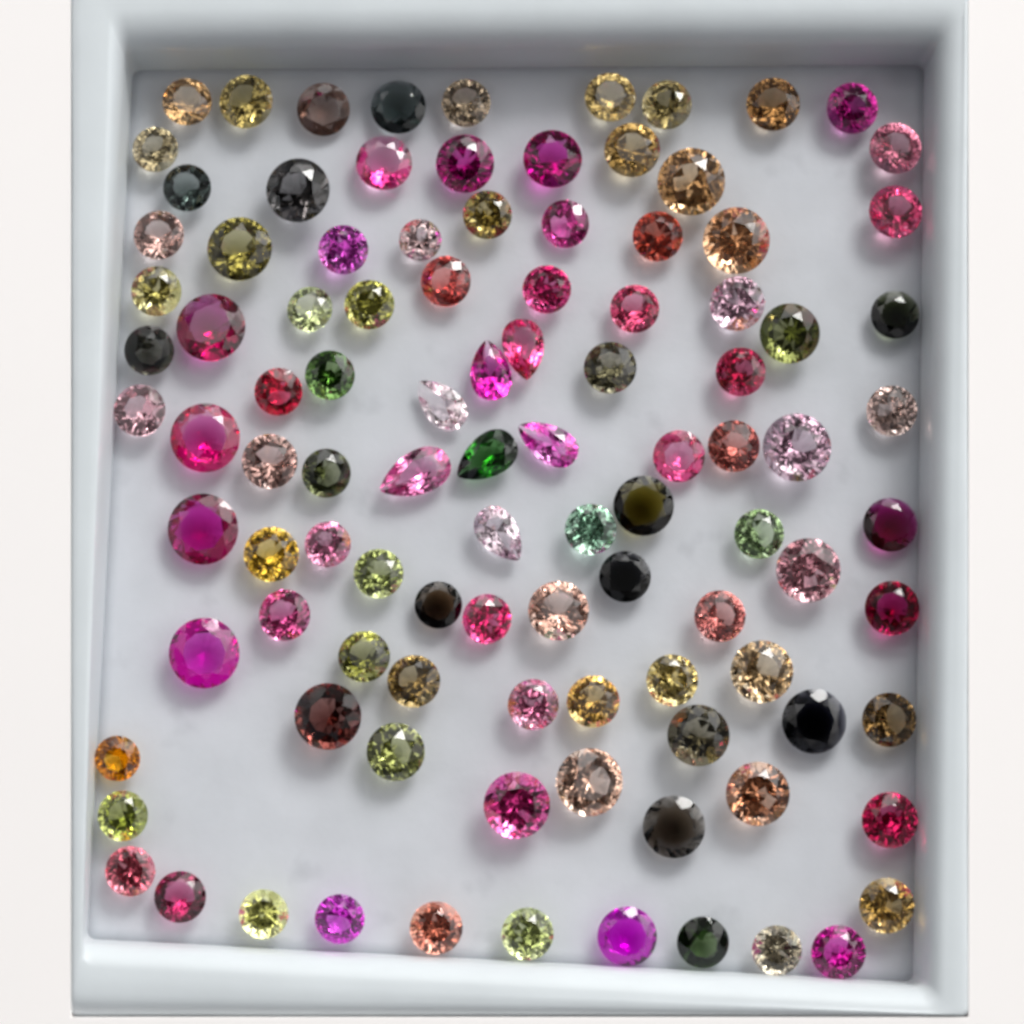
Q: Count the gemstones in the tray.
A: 103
